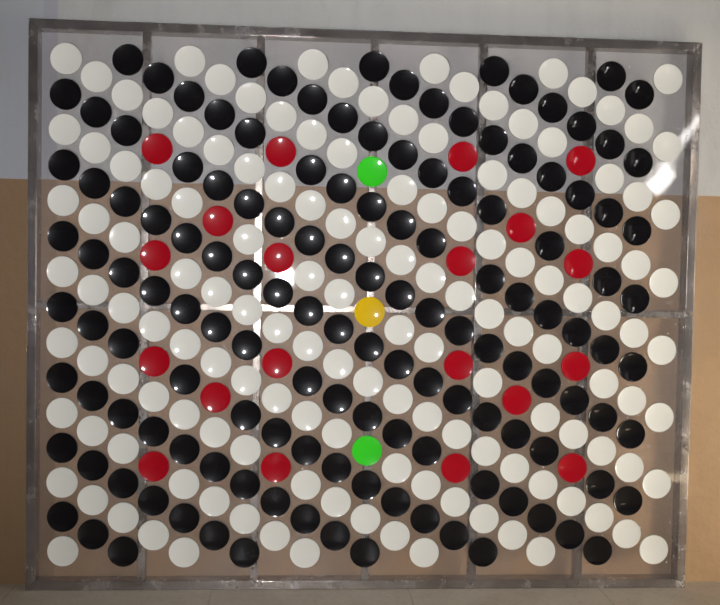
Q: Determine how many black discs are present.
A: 135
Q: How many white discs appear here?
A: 140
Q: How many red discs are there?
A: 20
